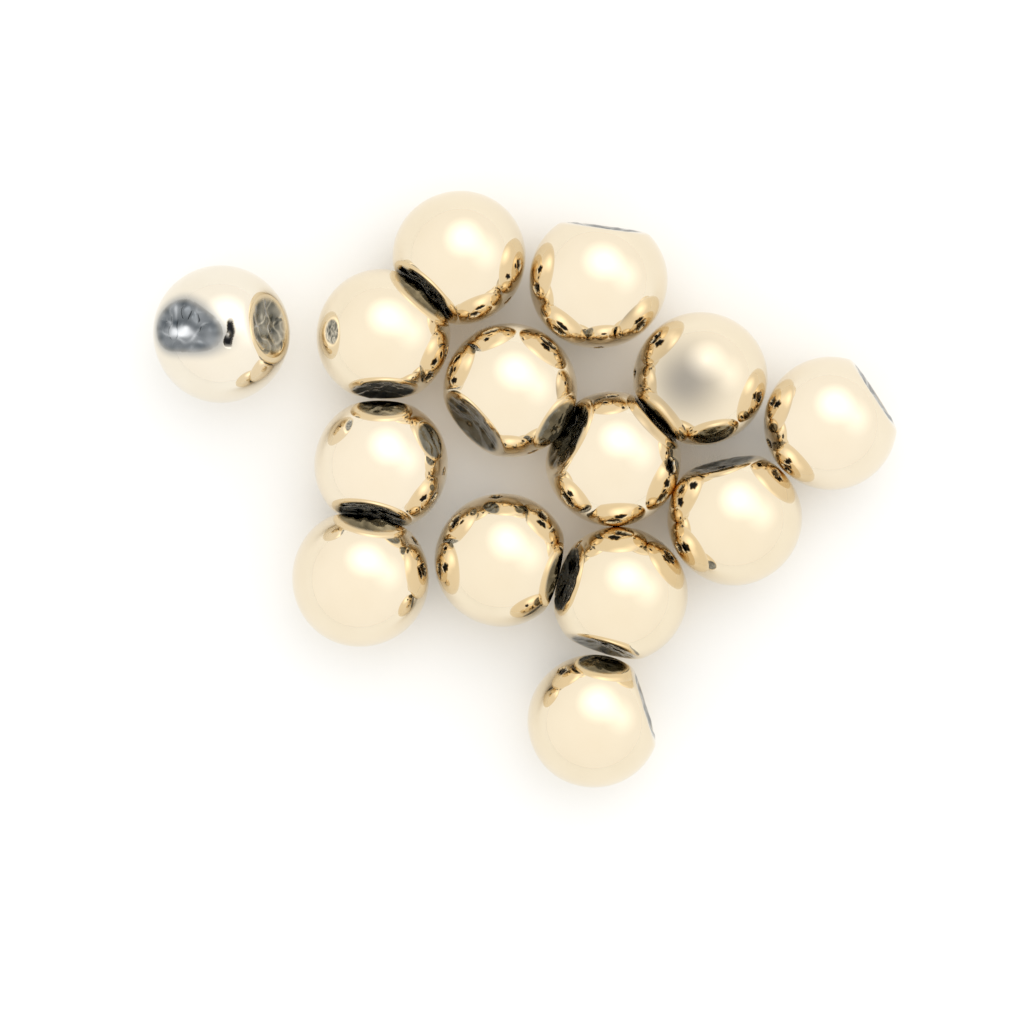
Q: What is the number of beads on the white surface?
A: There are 14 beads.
